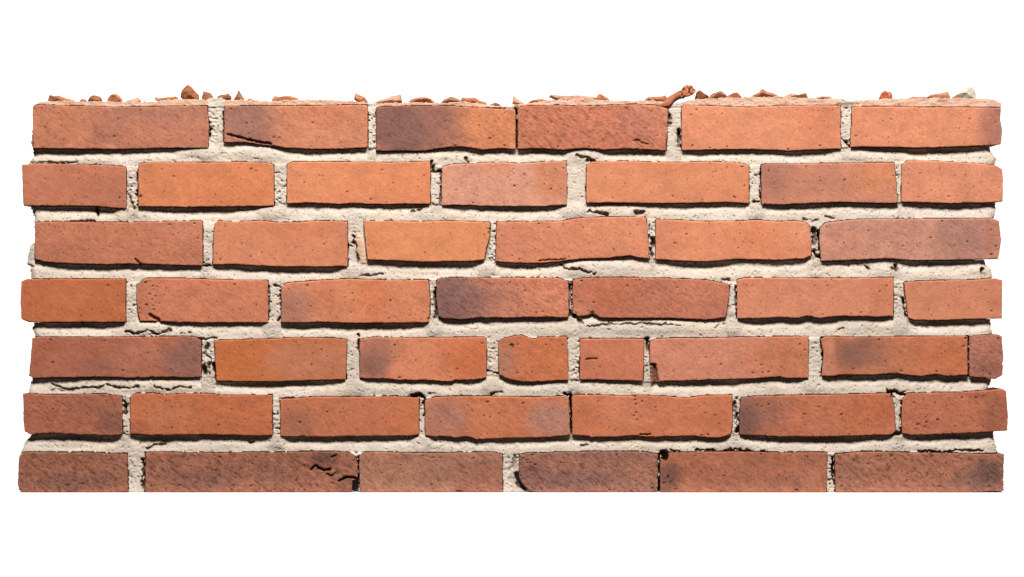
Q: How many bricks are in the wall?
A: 47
